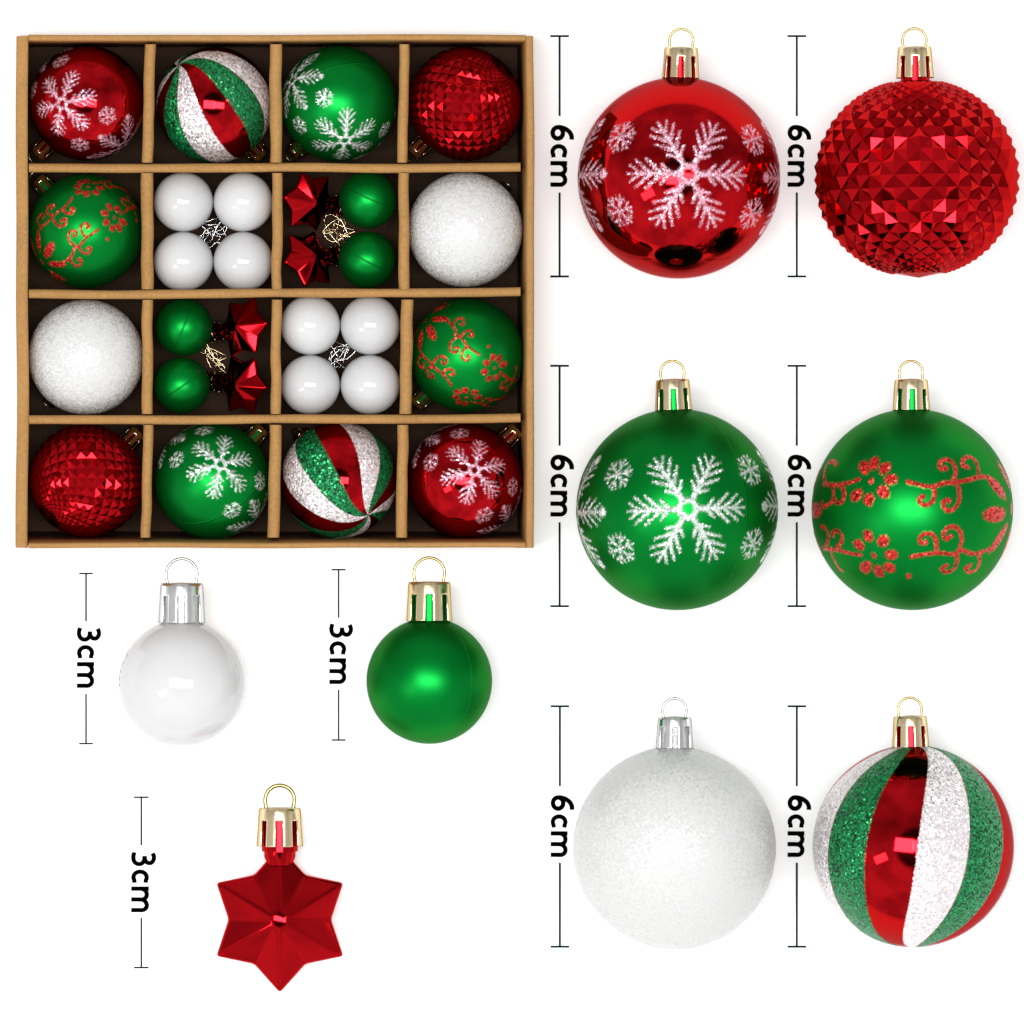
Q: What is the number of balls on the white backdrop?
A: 32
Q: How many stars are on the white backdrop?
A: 5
